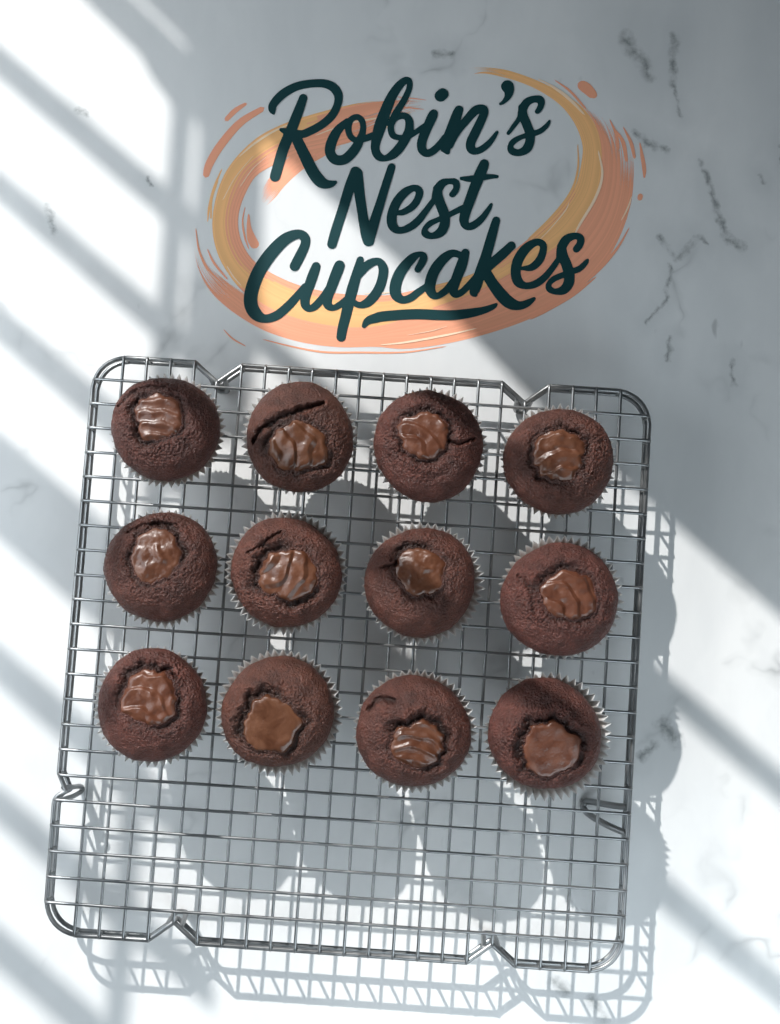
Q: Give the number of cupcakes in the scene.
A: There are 12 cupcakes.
